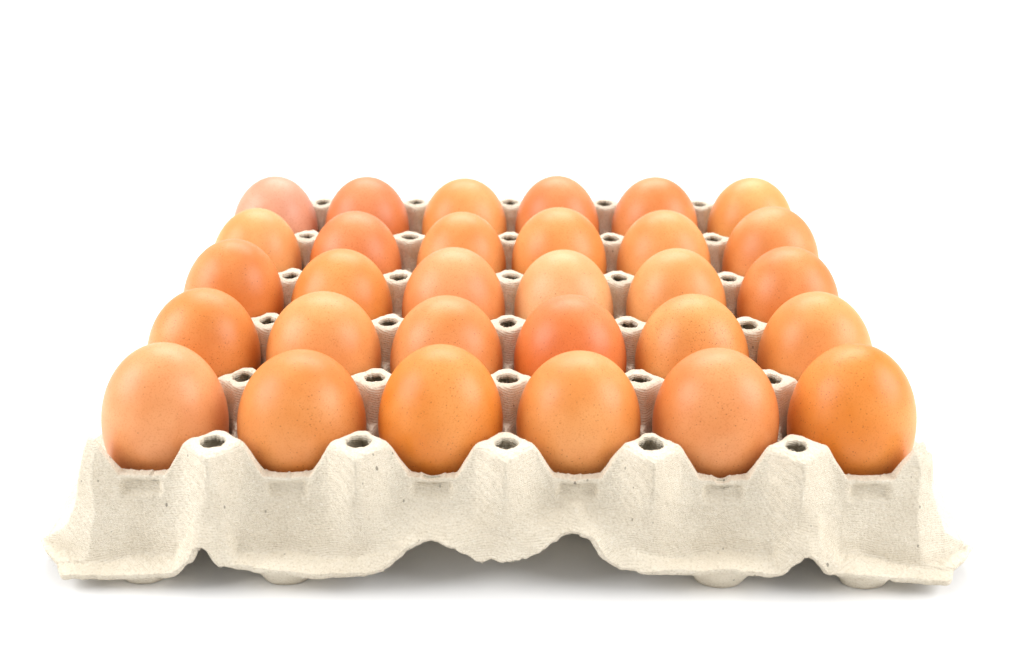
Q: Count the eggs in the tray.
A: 30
